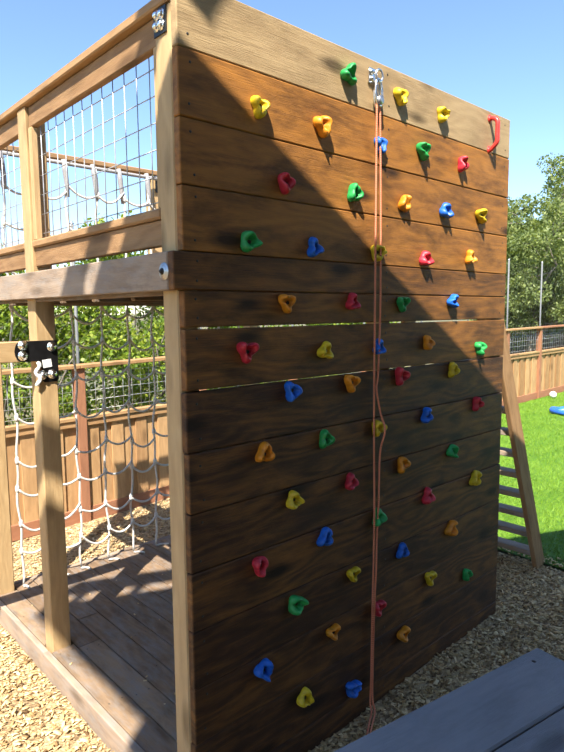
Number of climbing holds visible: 57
